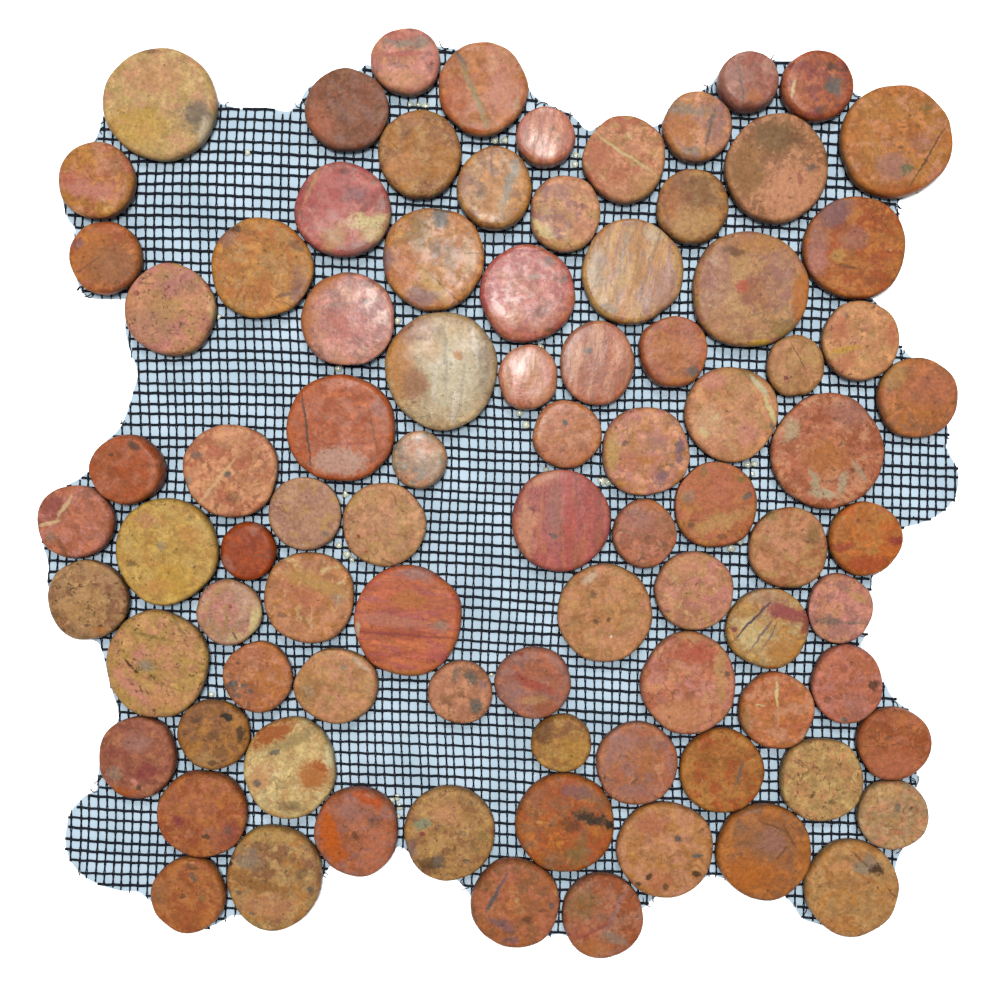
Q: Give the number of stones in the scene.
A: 87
